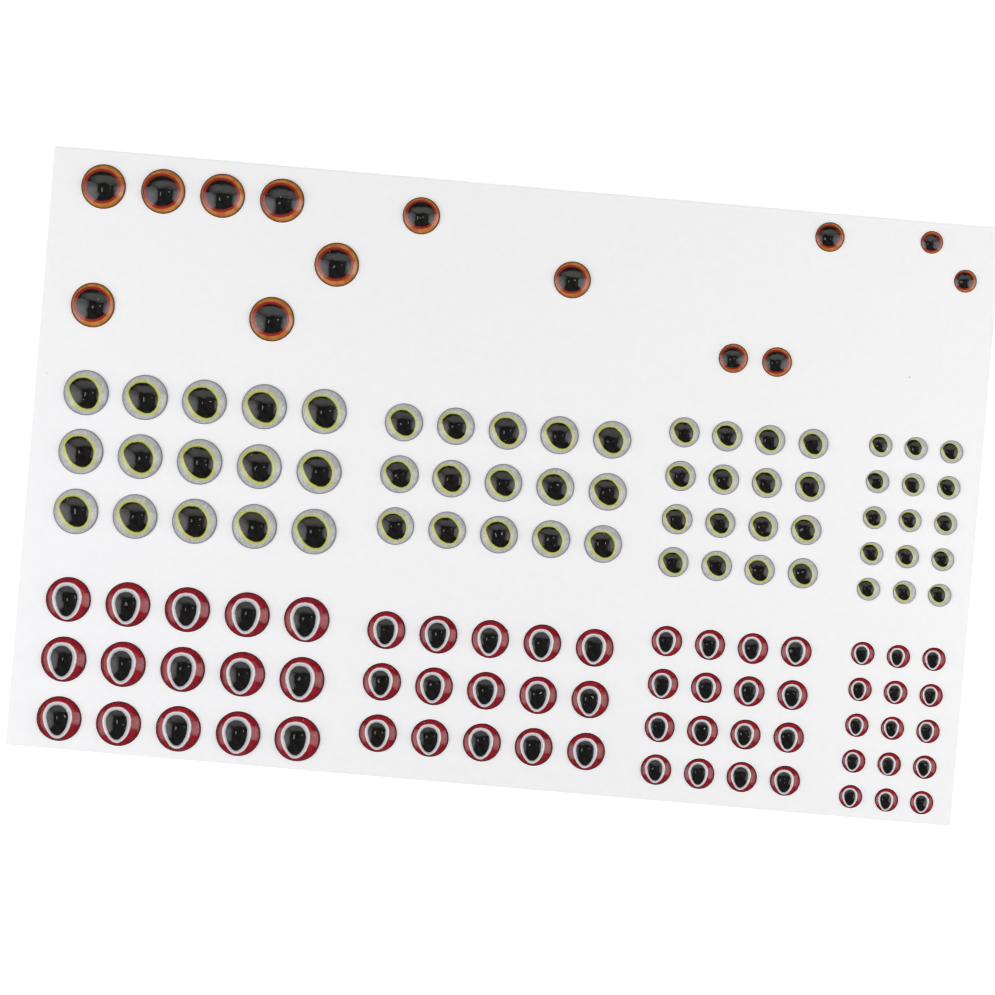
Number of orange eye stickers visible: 14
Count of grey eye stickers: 61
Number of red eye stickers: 61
